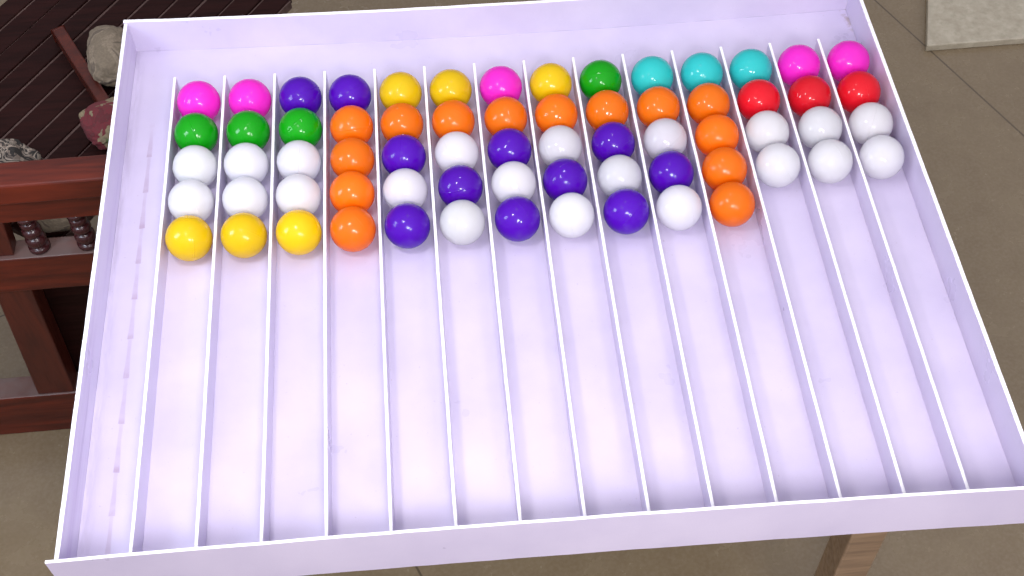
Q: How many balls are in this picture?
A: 67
